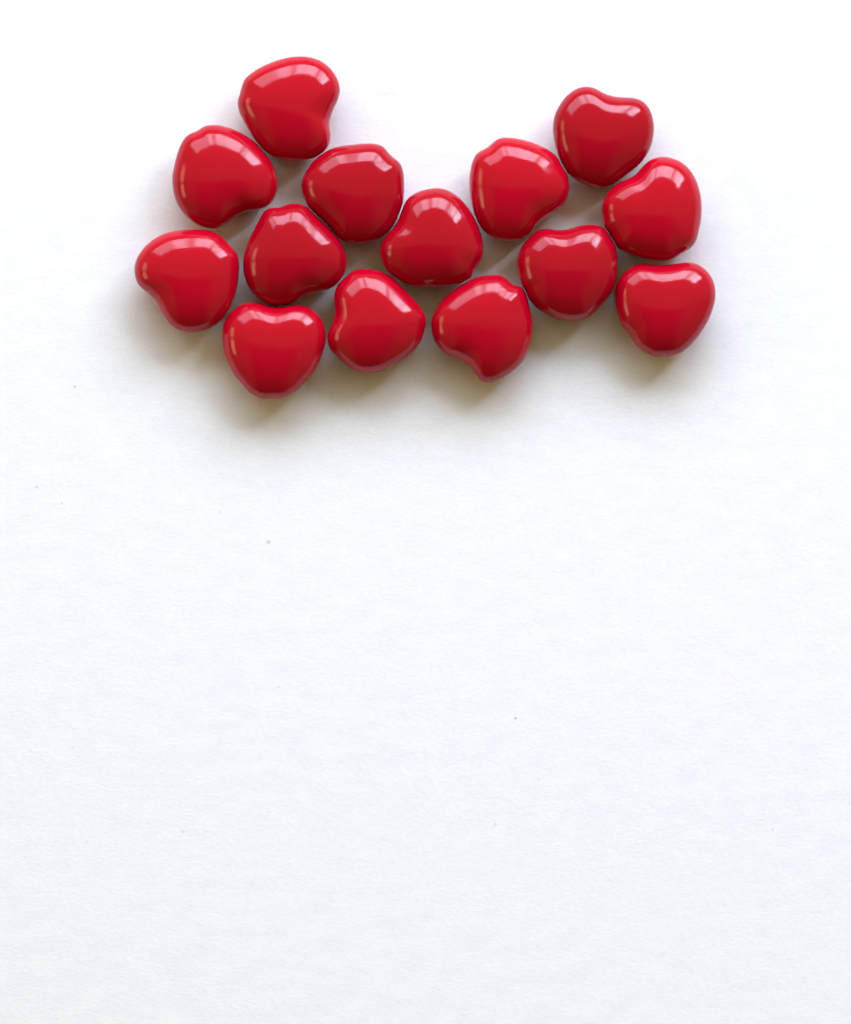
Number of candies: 14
